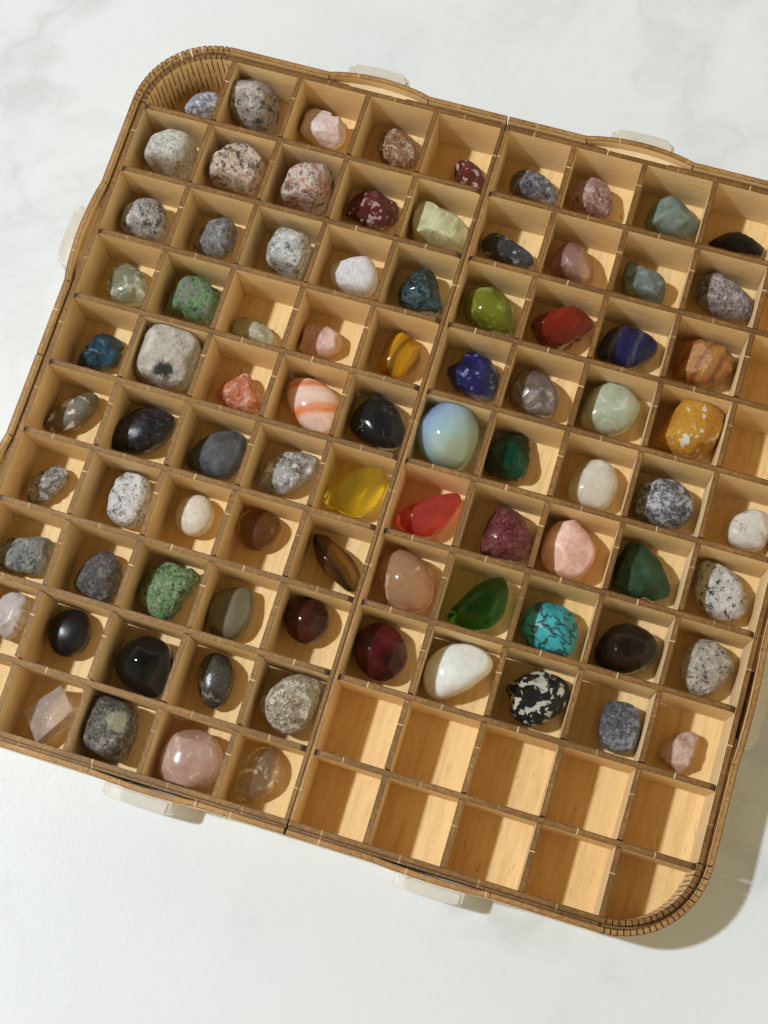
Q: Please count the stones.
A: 85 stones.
